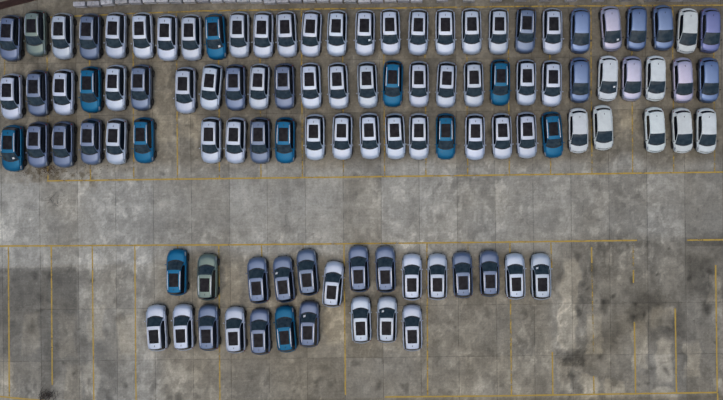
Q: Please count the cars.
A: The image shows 104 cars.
